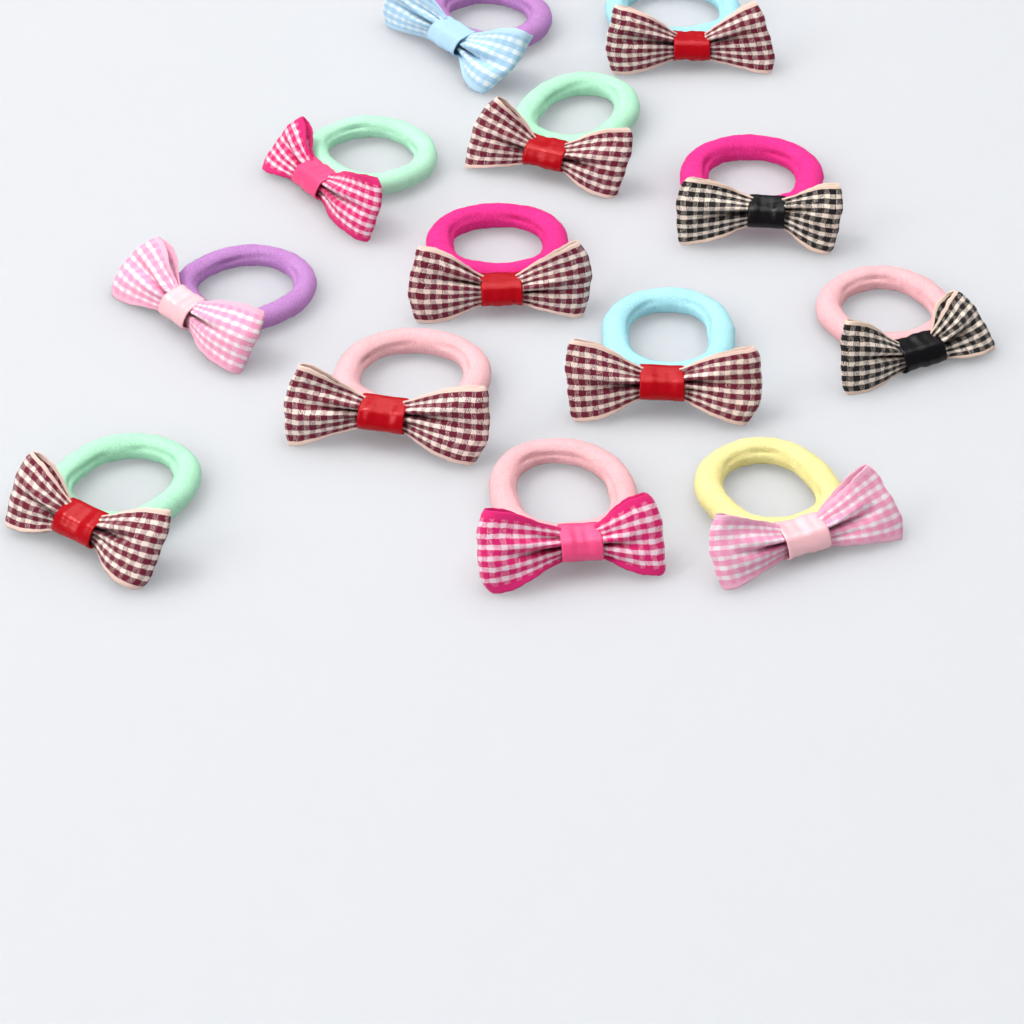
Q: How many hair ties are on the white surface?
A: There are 13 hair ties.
